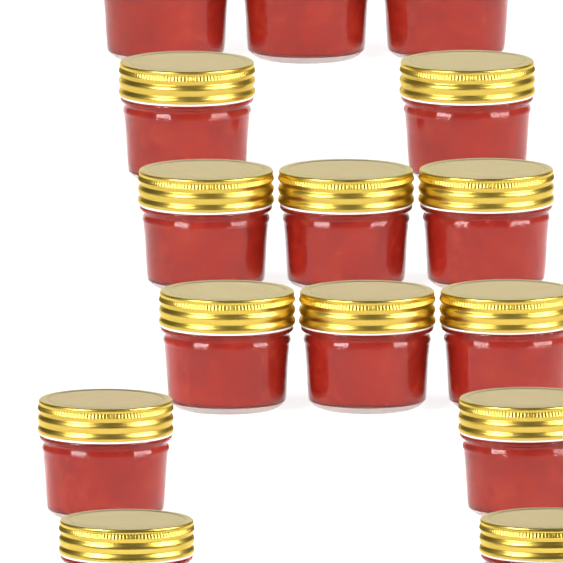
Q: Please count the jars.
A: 15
